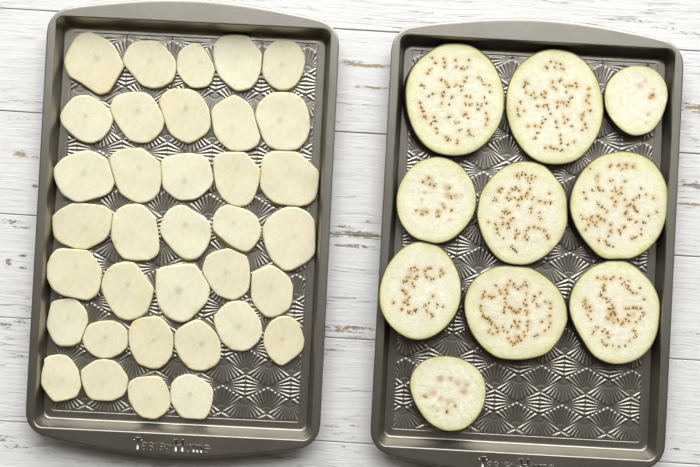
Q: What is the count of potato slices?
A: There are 35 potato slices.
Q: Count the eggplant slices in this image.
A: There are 10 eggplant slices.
